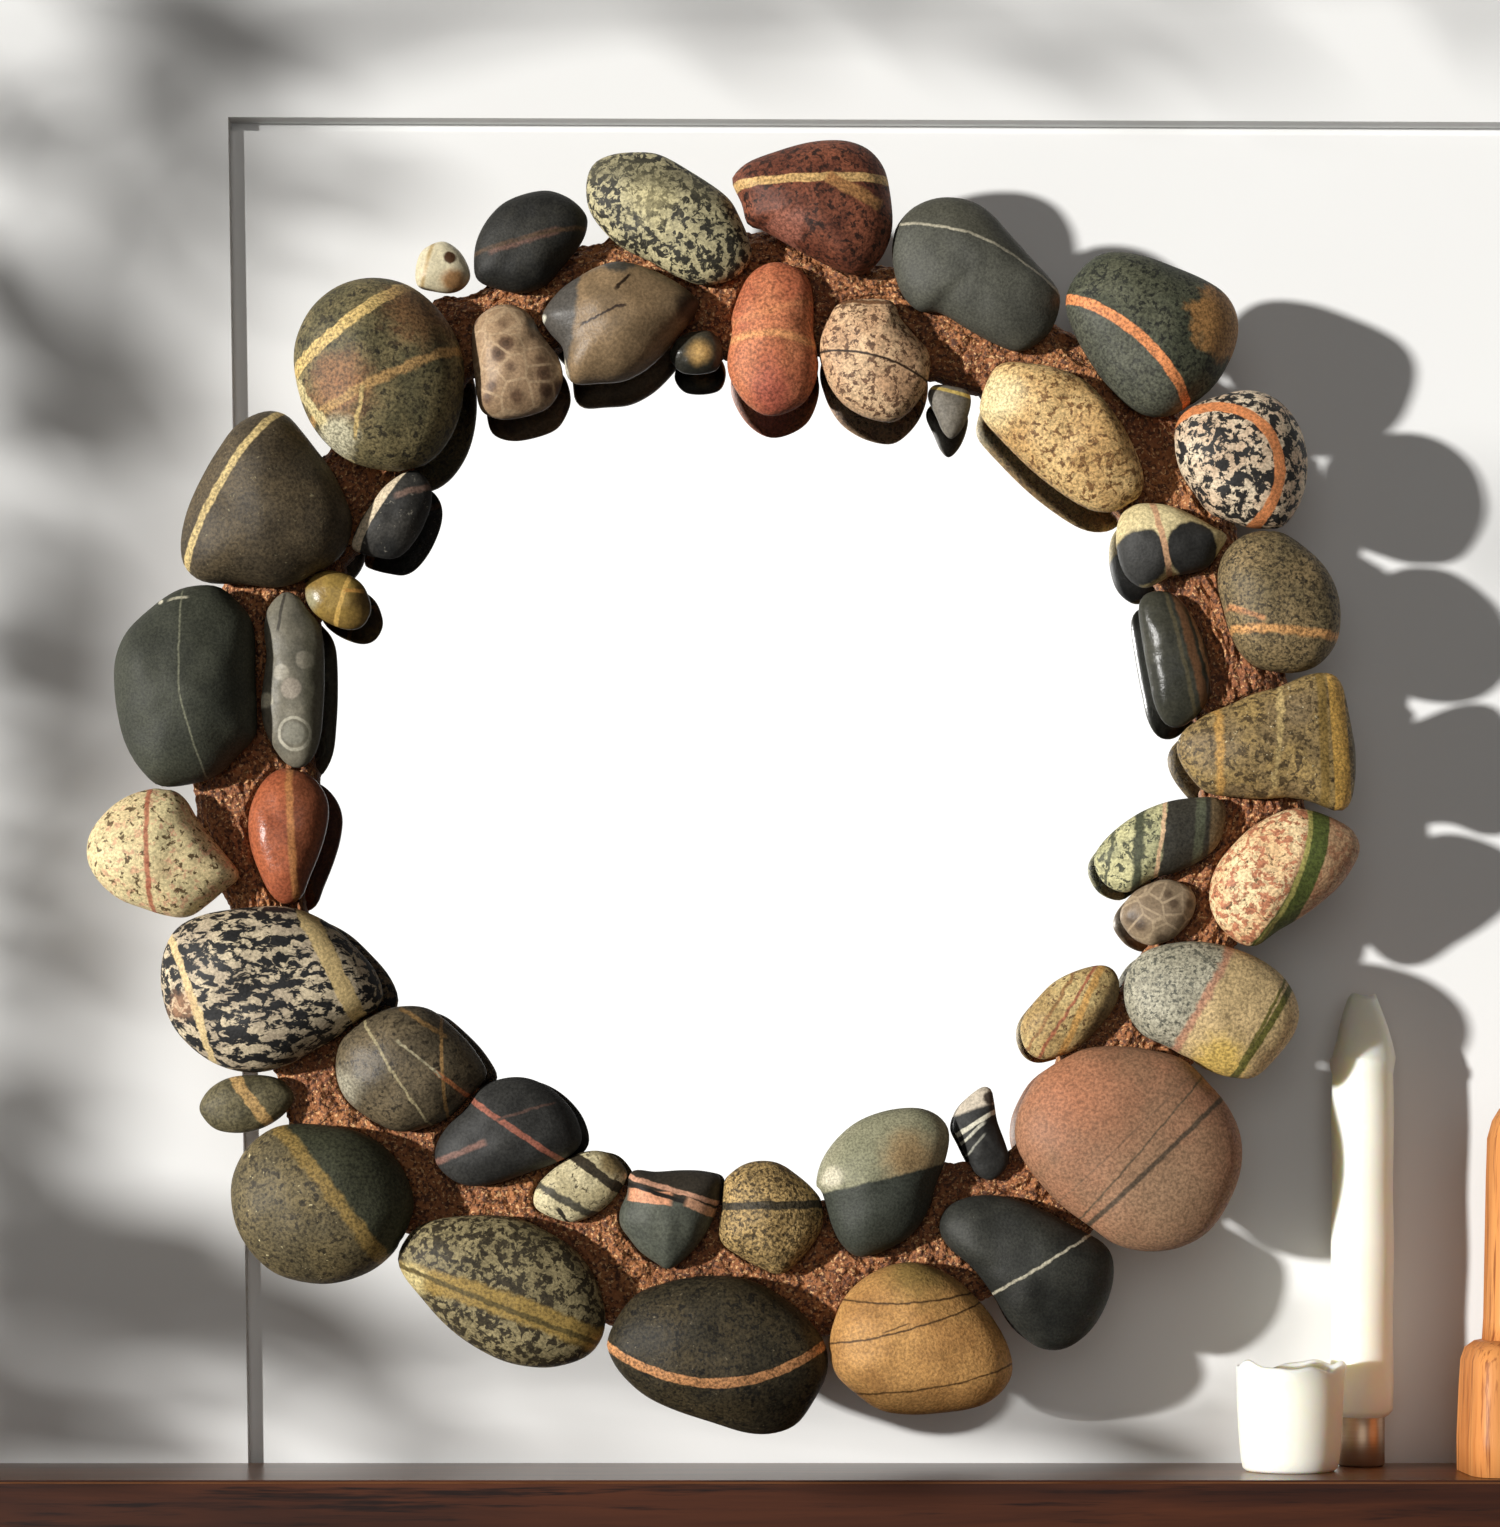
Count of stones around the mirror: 46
